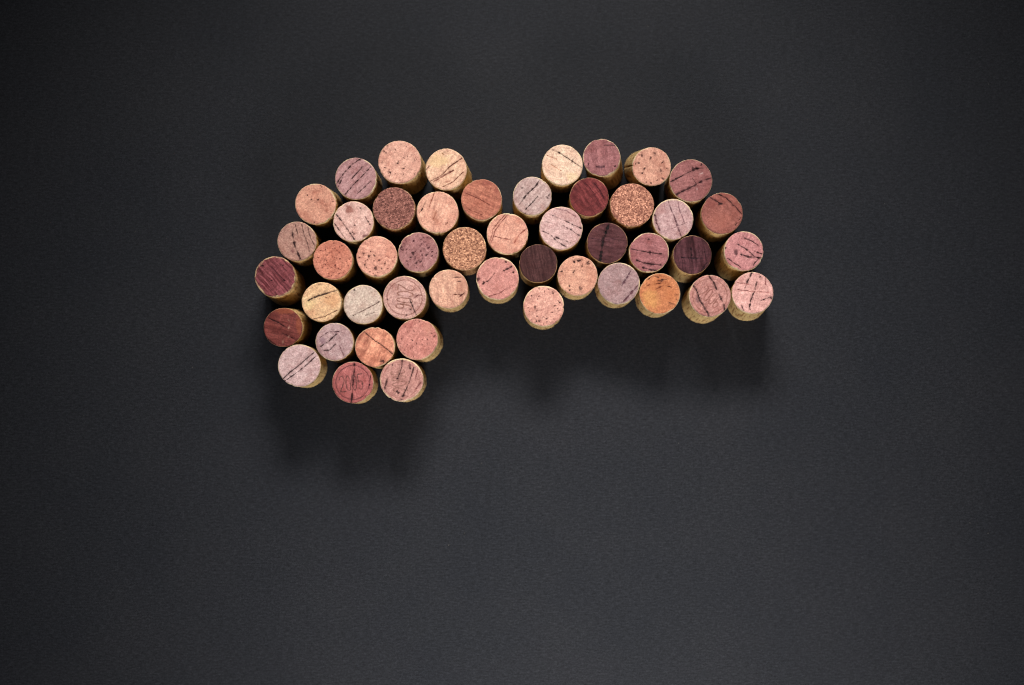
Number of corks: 48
